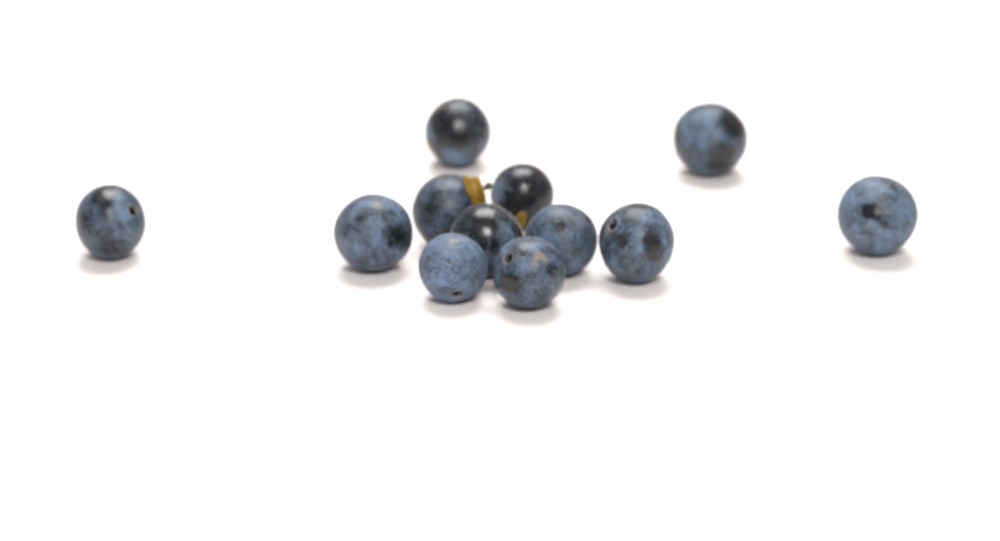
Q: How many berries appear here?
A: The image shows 12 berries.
